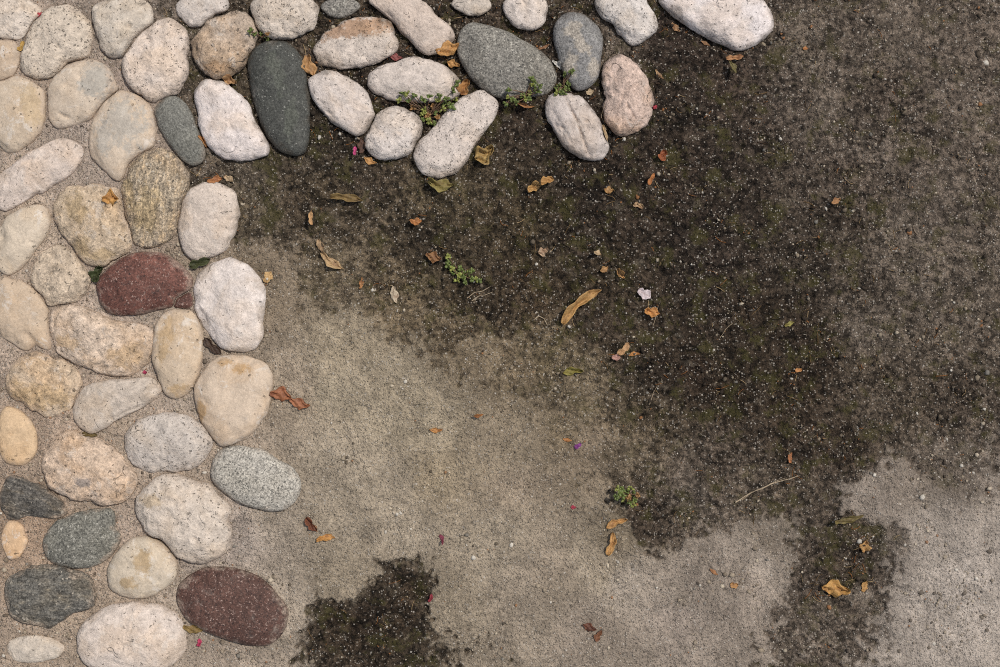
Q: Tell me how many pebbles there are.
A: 57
